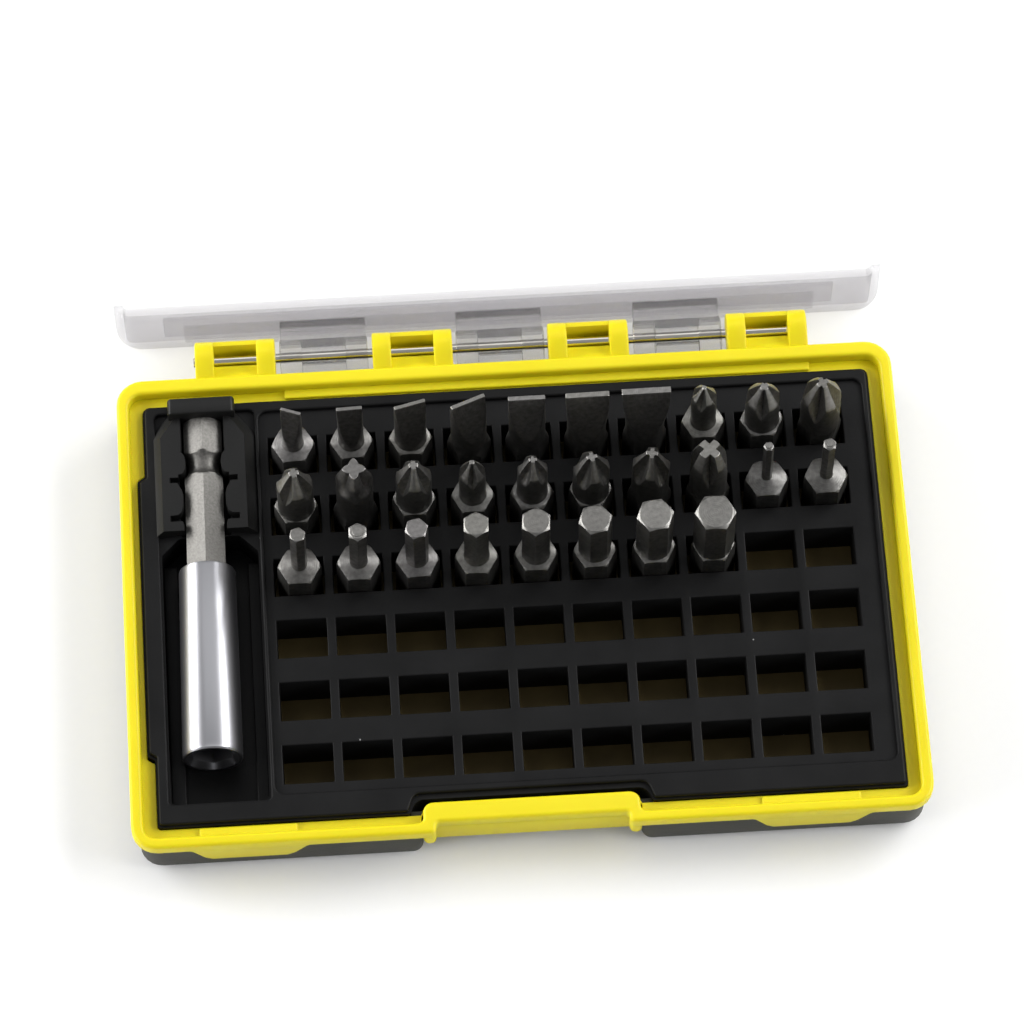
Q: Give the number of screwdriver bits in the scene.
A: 28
